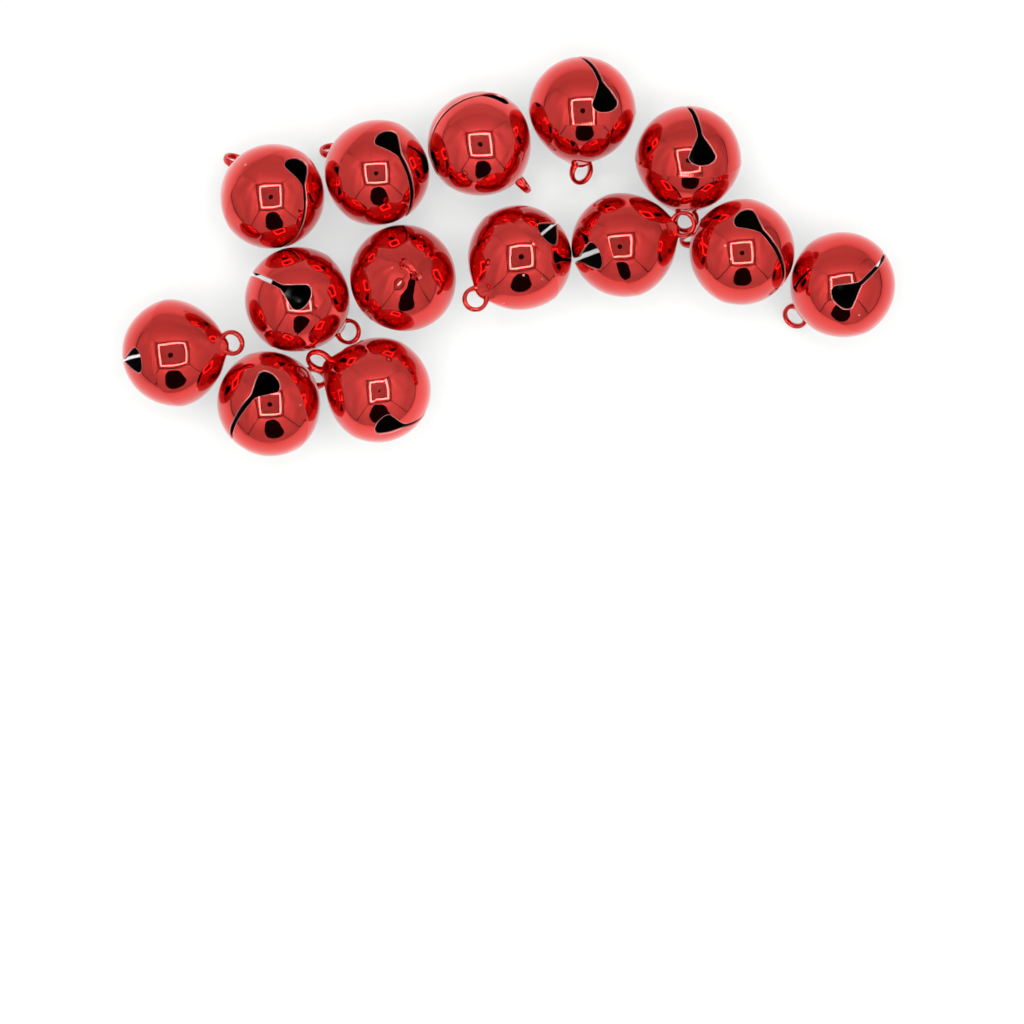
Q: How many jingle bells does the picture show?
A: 14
